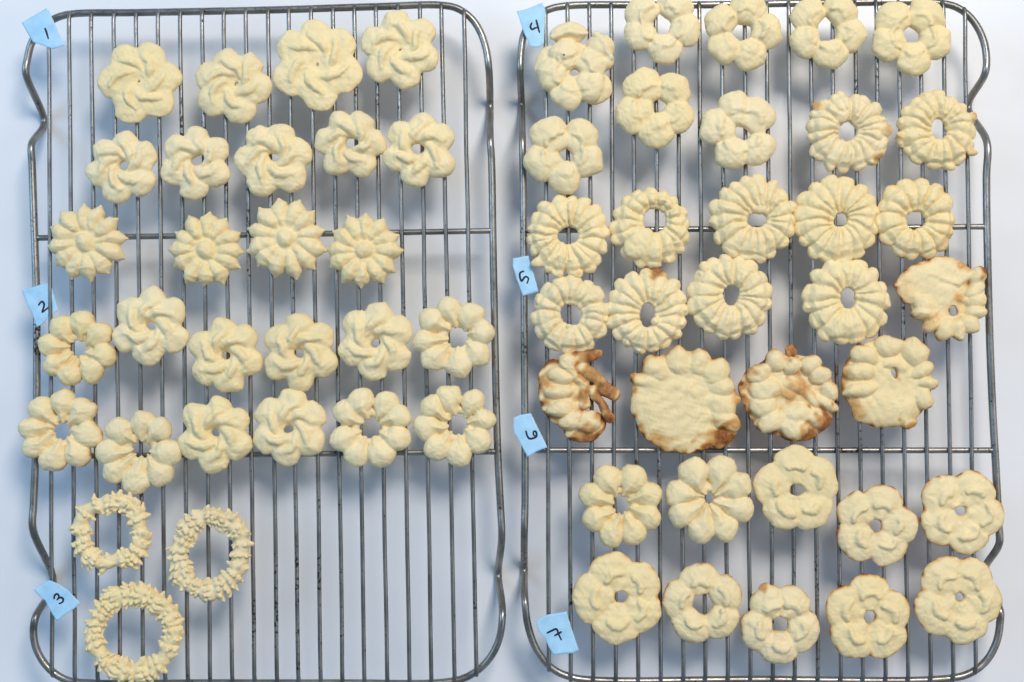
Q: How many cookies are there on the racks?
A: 62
